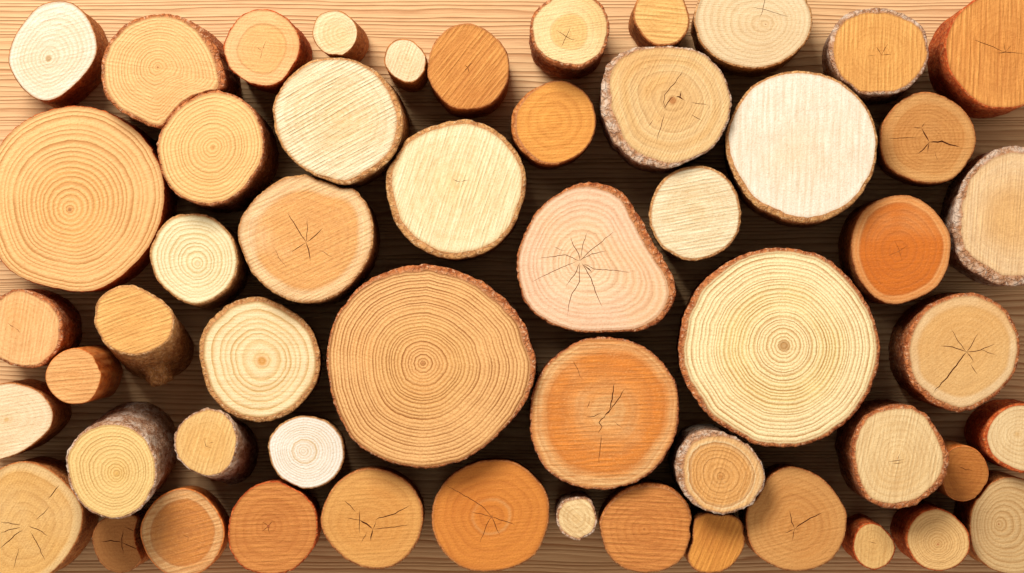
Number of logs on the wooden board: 54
